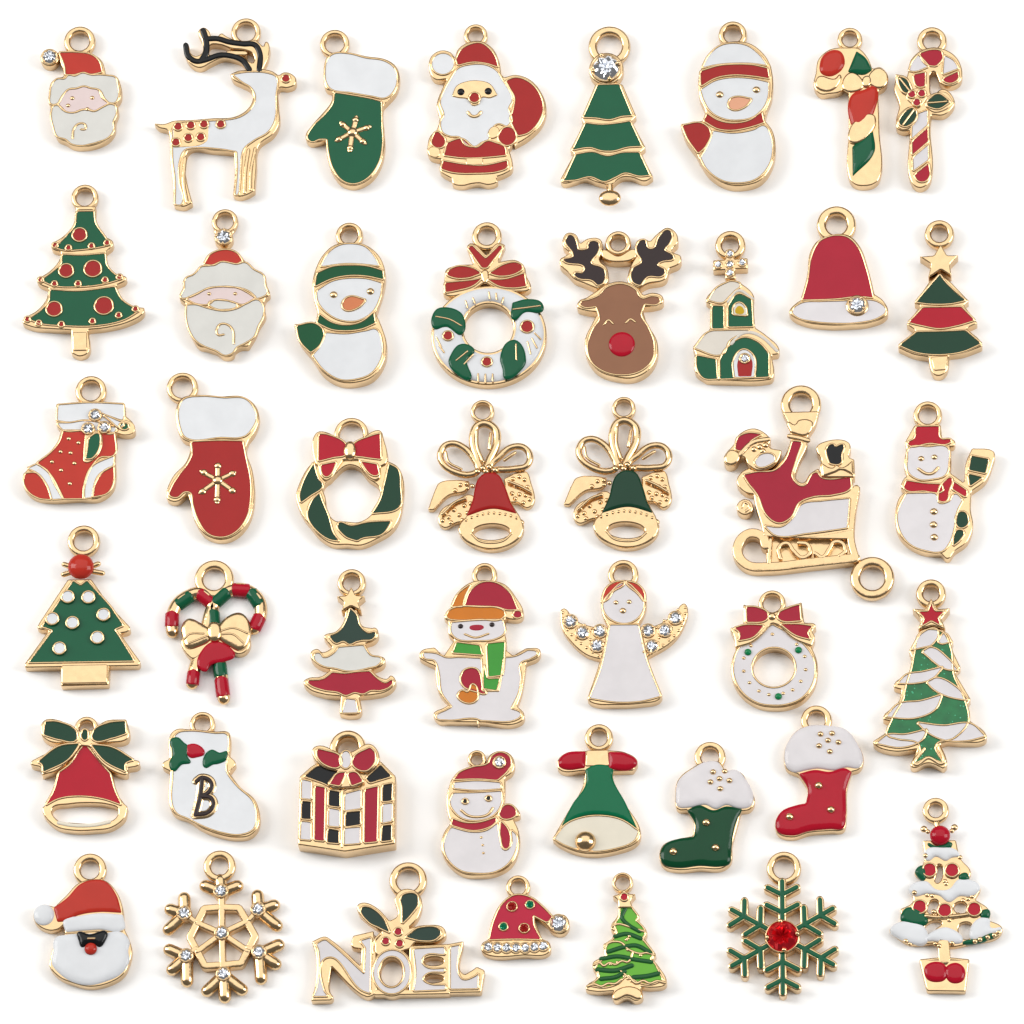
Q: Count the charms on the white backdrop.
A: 44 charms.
